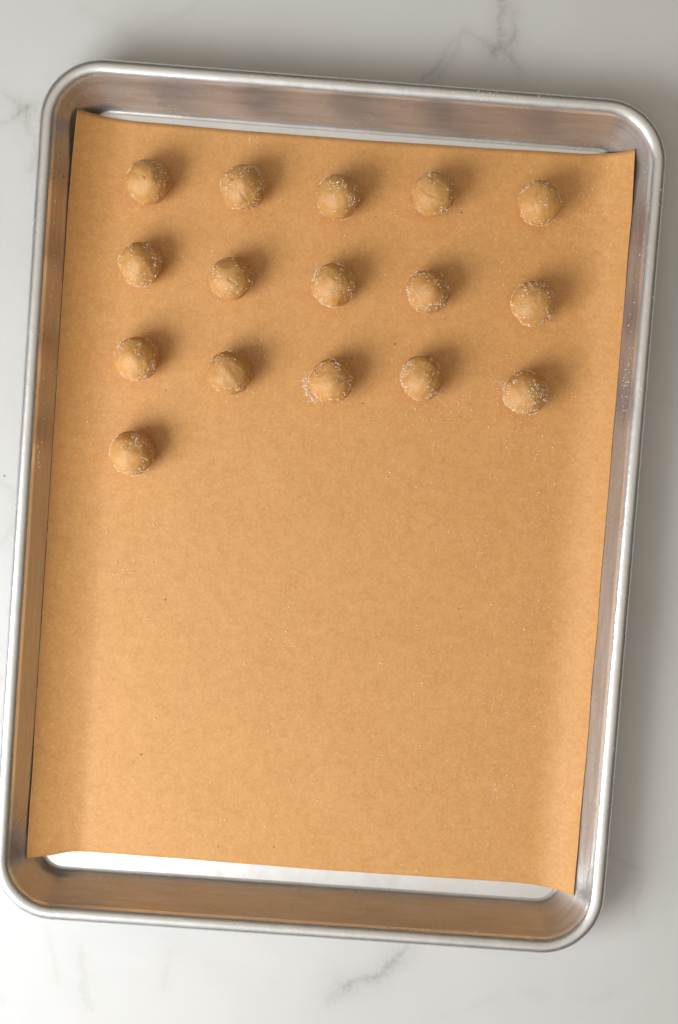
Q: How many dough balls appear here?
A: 16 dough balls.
